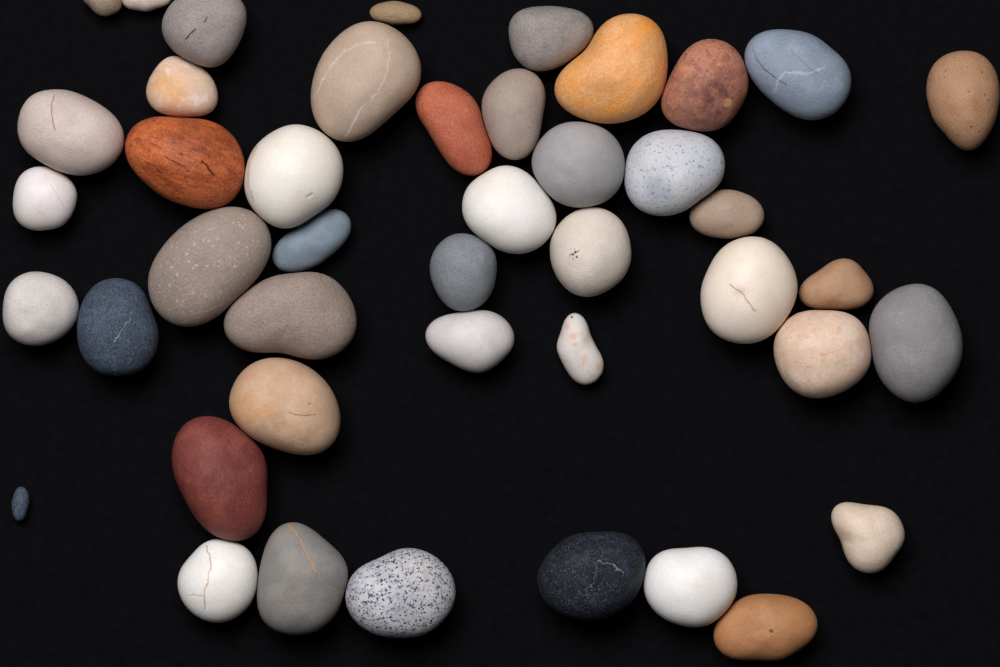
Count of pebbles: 44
